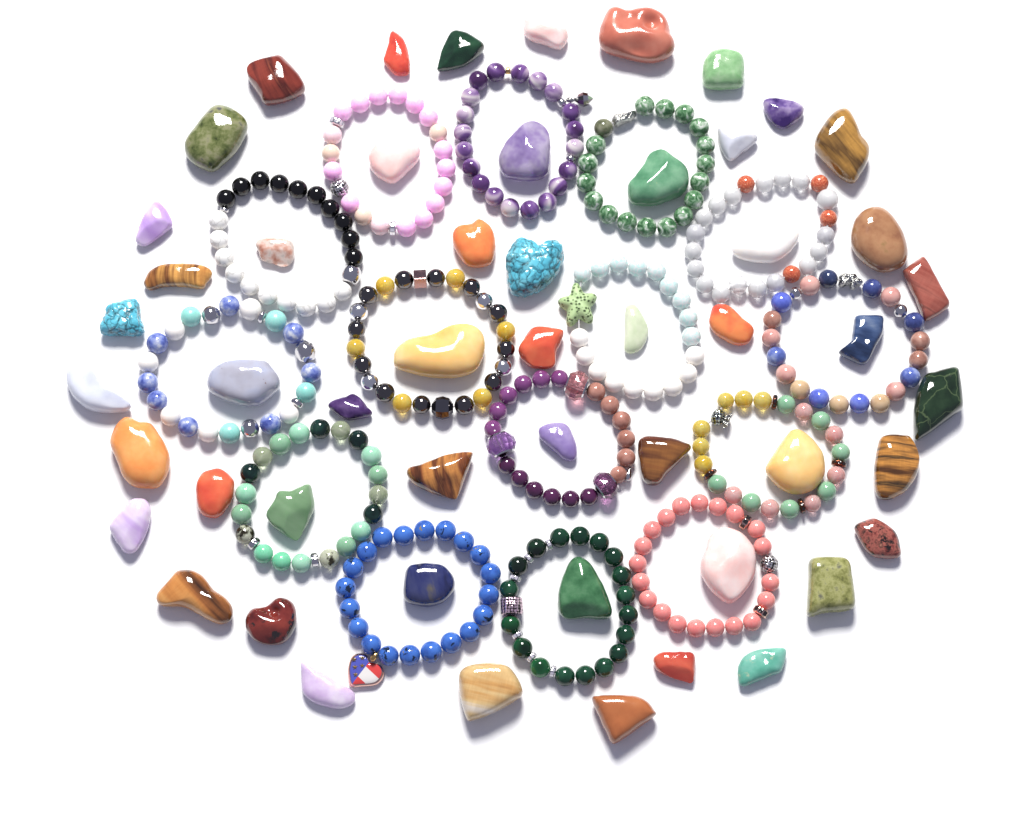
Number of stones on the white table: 52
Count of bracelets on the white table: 15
